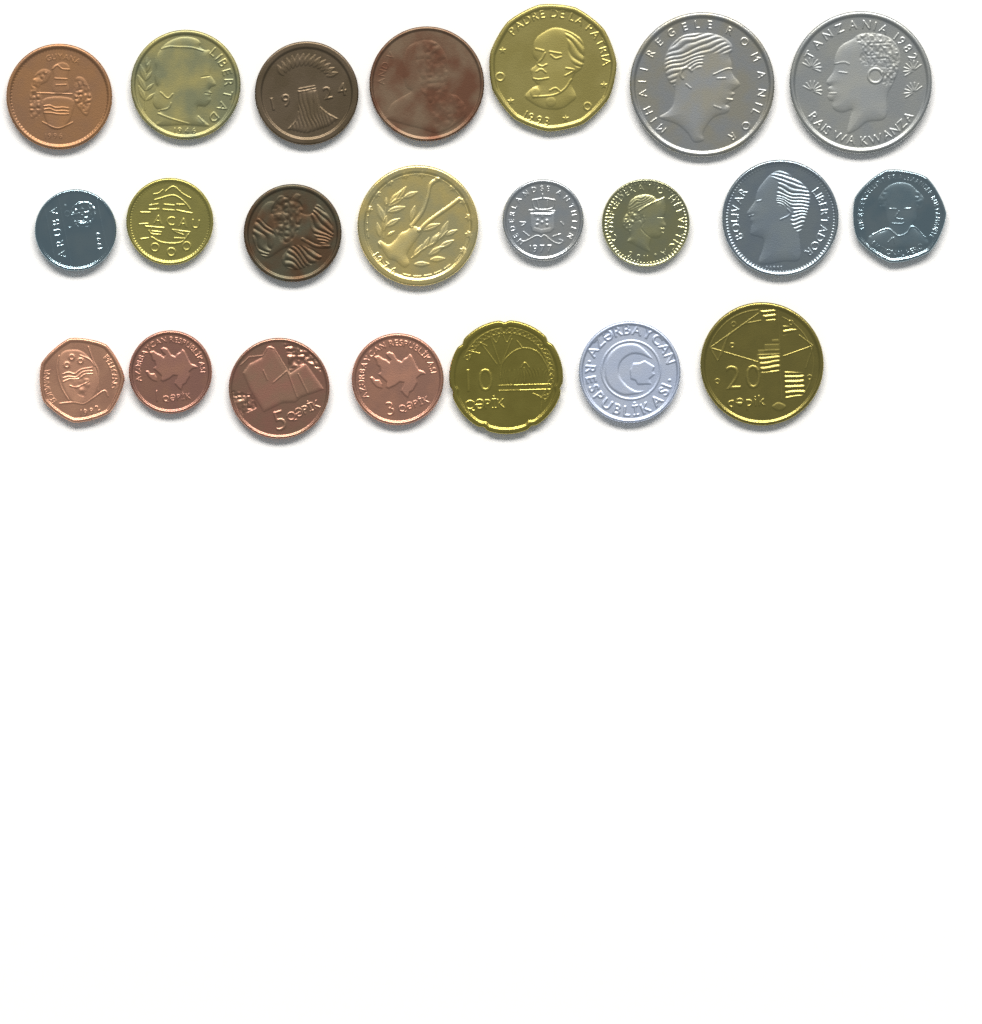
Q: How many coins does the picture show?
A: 22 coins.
